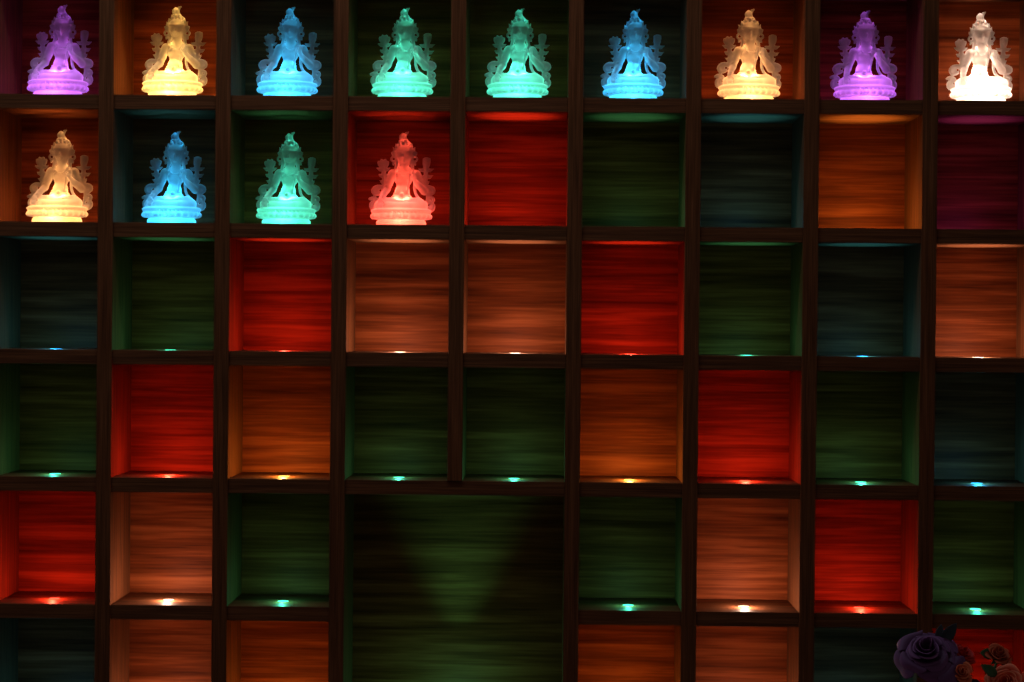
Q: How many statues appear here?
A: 13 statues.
